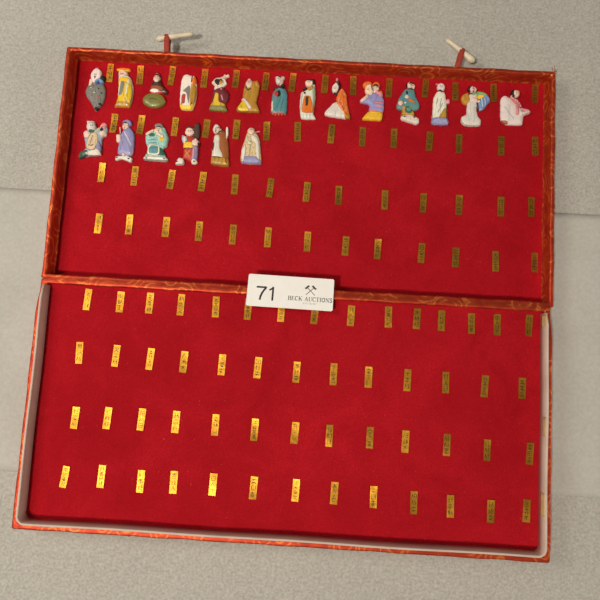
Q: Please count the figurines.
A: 20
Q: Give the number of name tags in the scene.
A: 108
